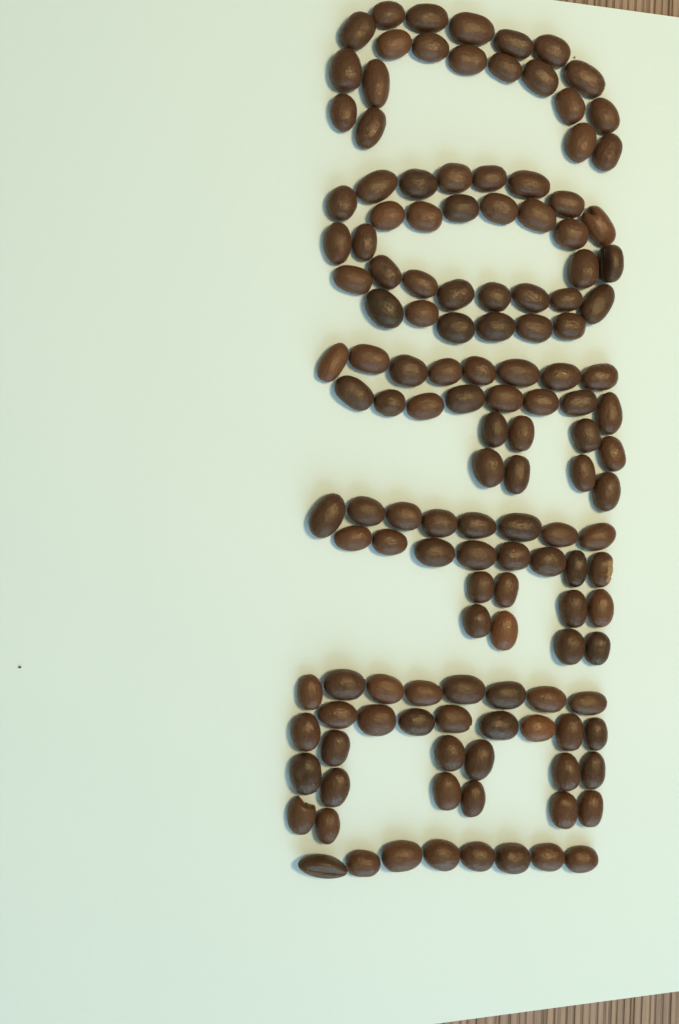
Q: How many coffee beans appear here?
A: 138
